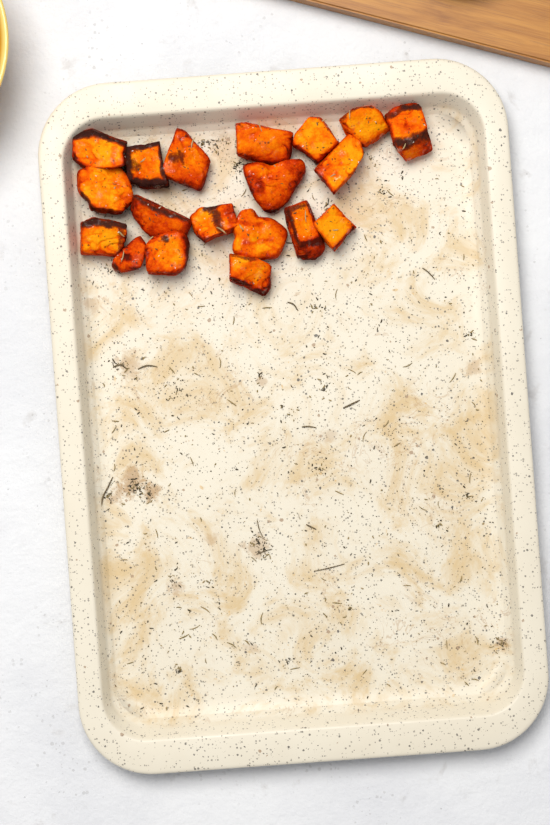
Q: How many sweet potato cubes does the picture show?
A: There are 19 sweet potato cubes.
